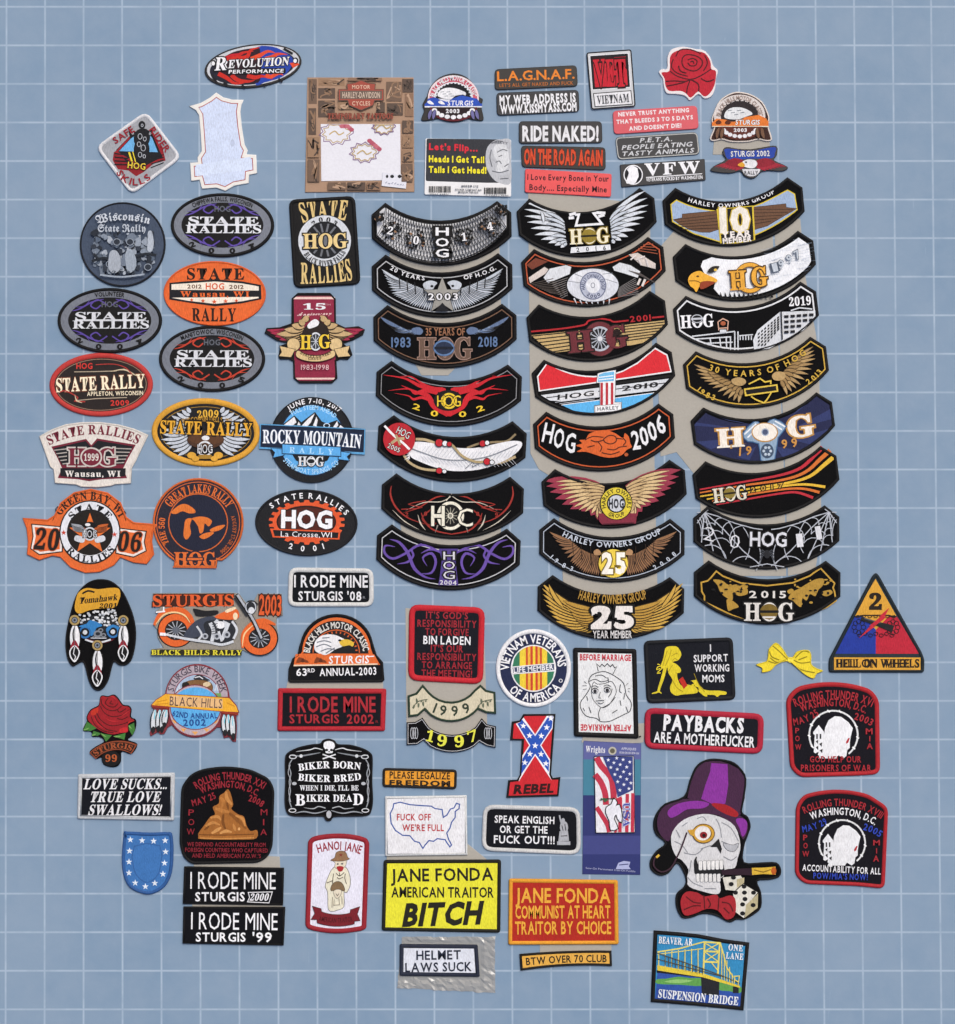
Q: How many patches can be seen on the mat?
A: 90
